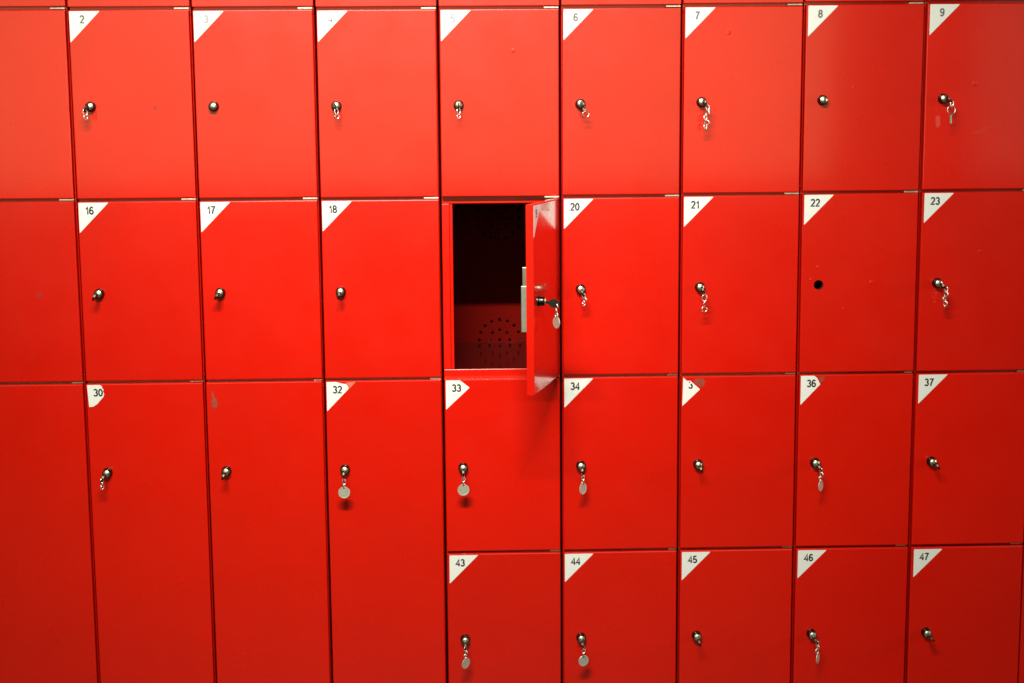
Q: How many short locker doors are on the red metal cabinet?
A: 28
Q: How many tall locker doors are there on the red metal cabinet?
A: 4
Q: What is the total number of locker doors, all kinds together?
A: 32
